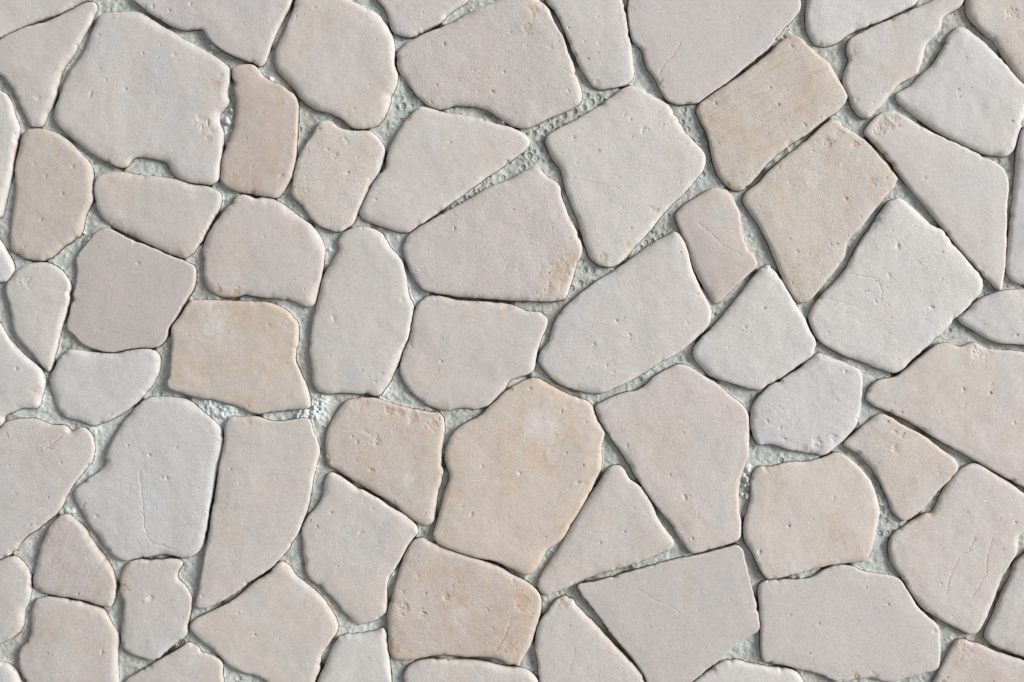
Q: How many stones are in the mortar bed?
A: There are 68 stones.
